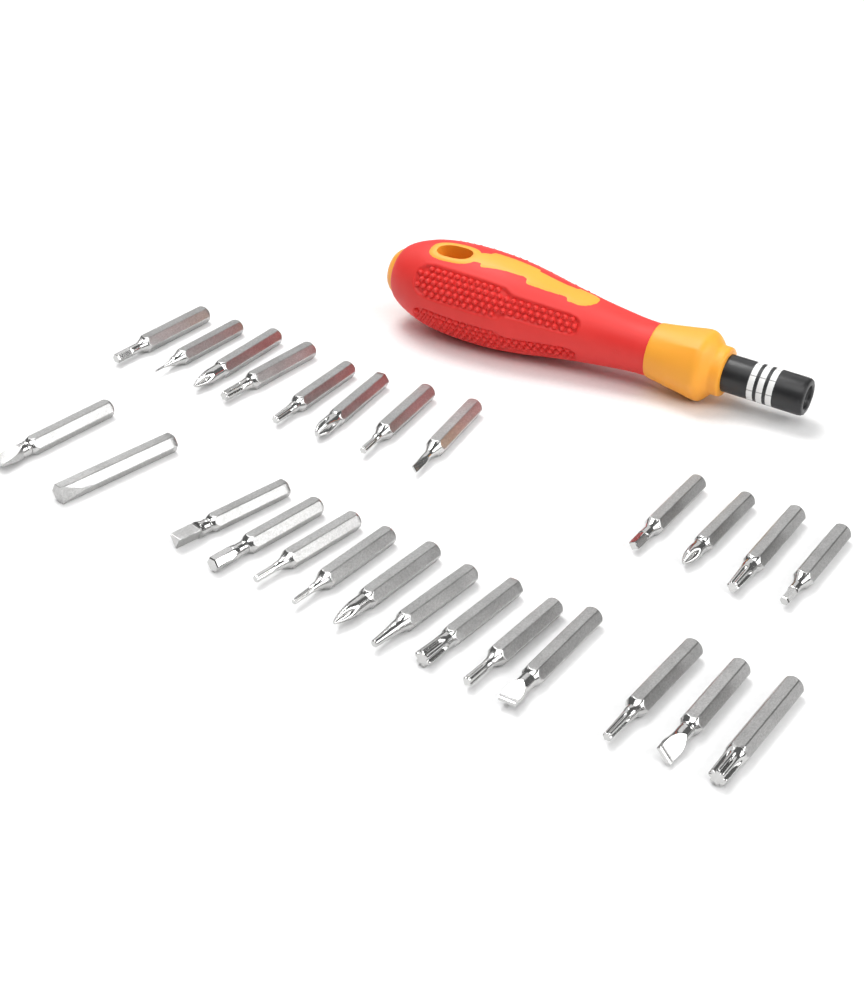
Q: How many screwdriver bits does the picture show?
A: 26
